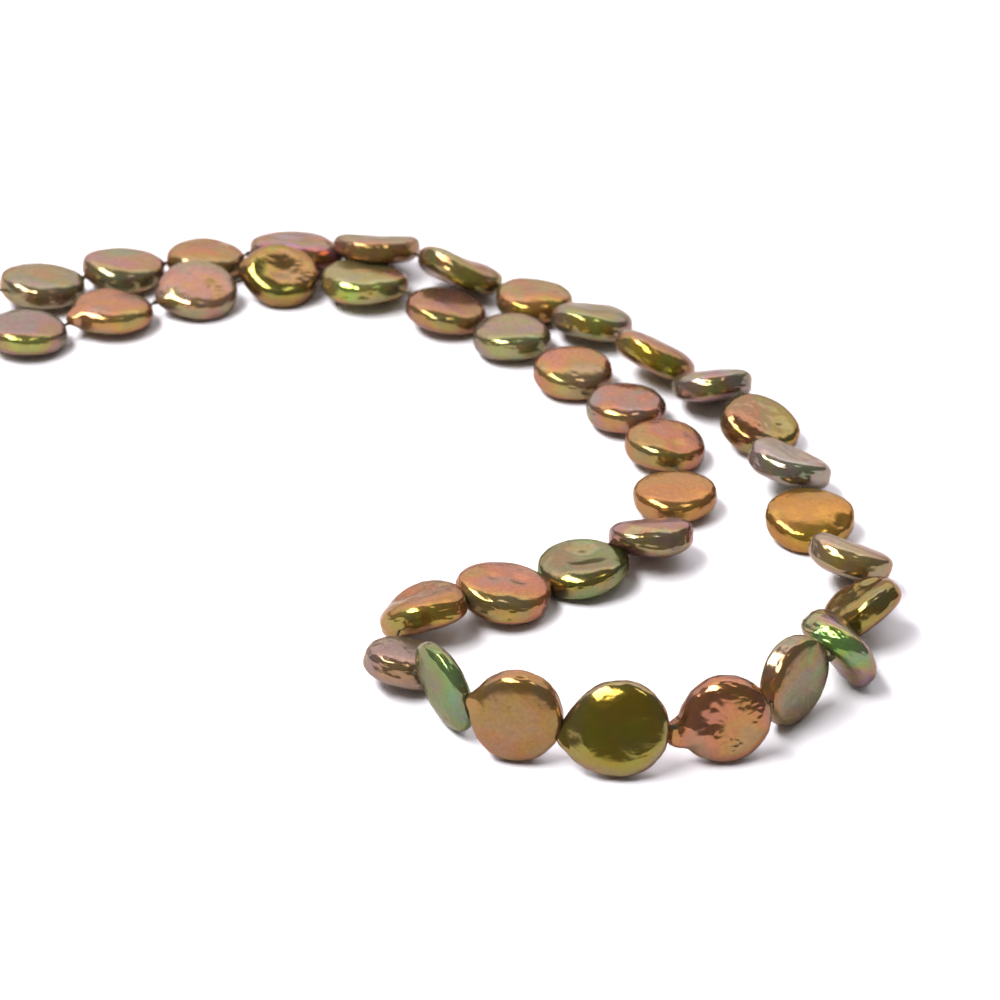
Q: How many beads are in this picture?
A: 37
